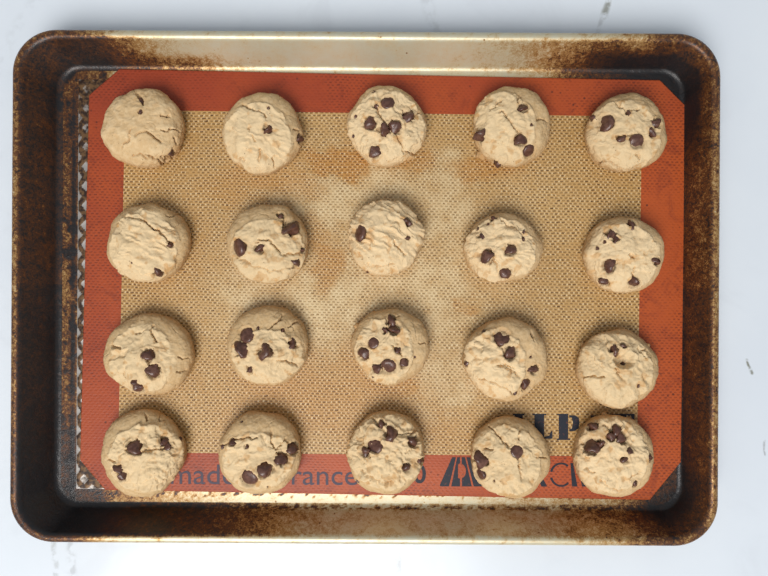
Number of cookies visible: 20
